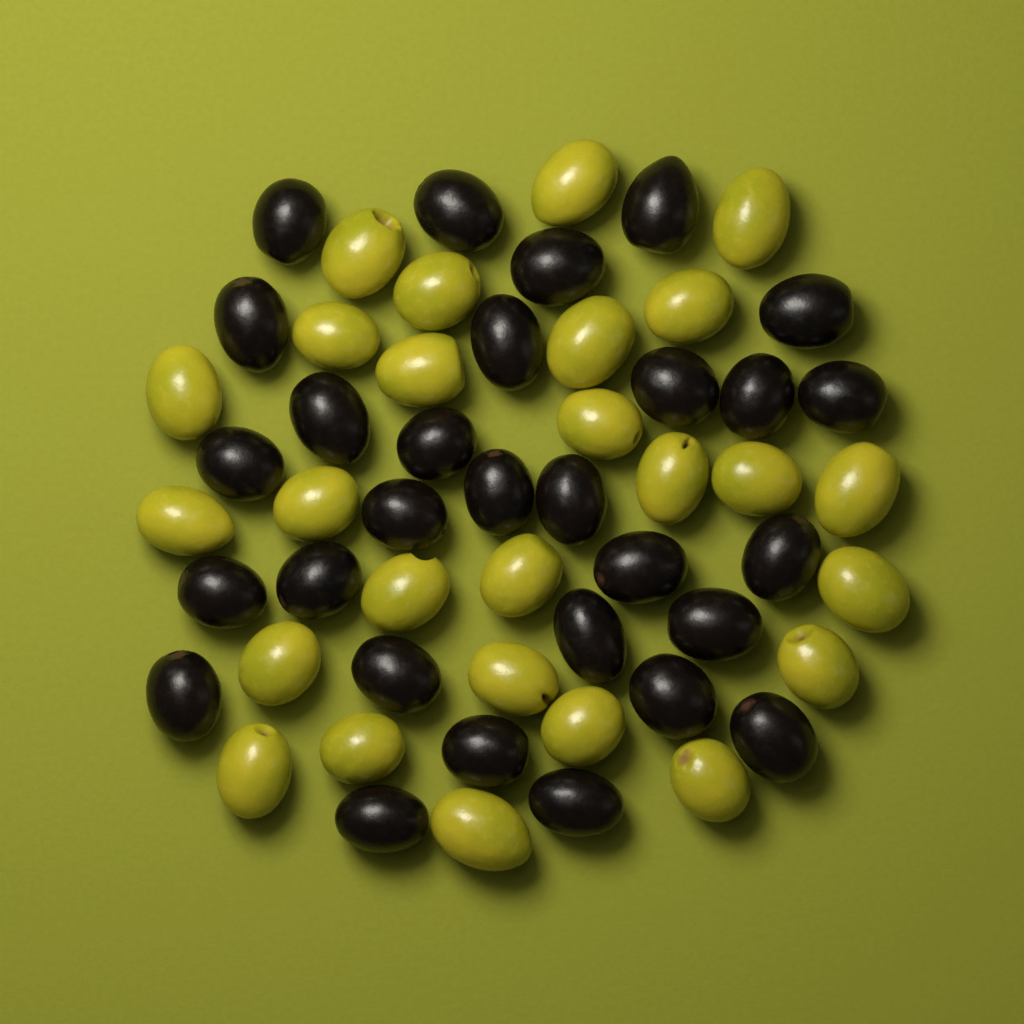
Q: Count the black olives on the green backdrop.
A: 29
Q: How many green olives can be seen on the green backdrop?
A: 26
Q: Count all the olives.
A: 55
